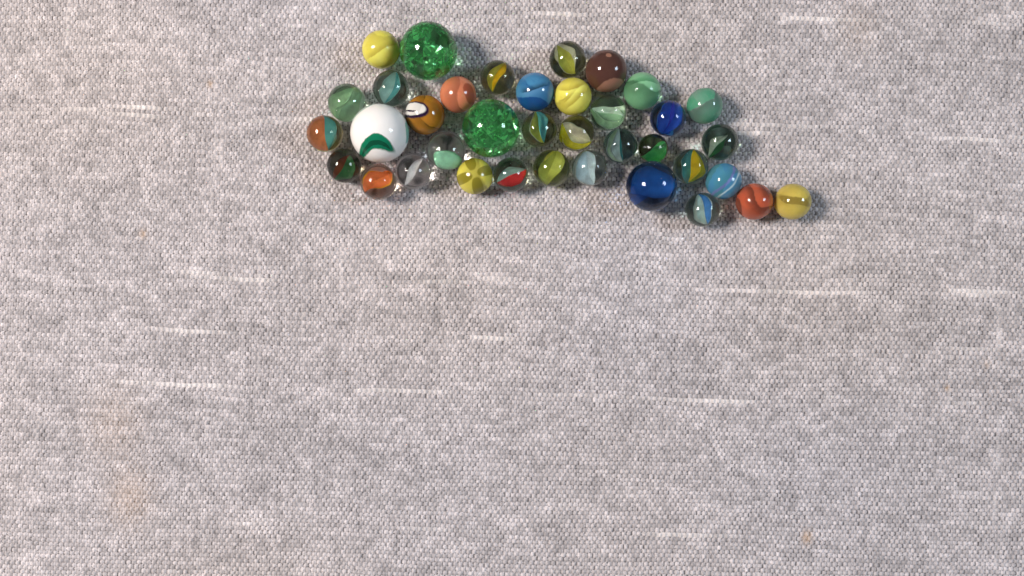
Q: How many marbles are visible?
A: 37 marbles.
